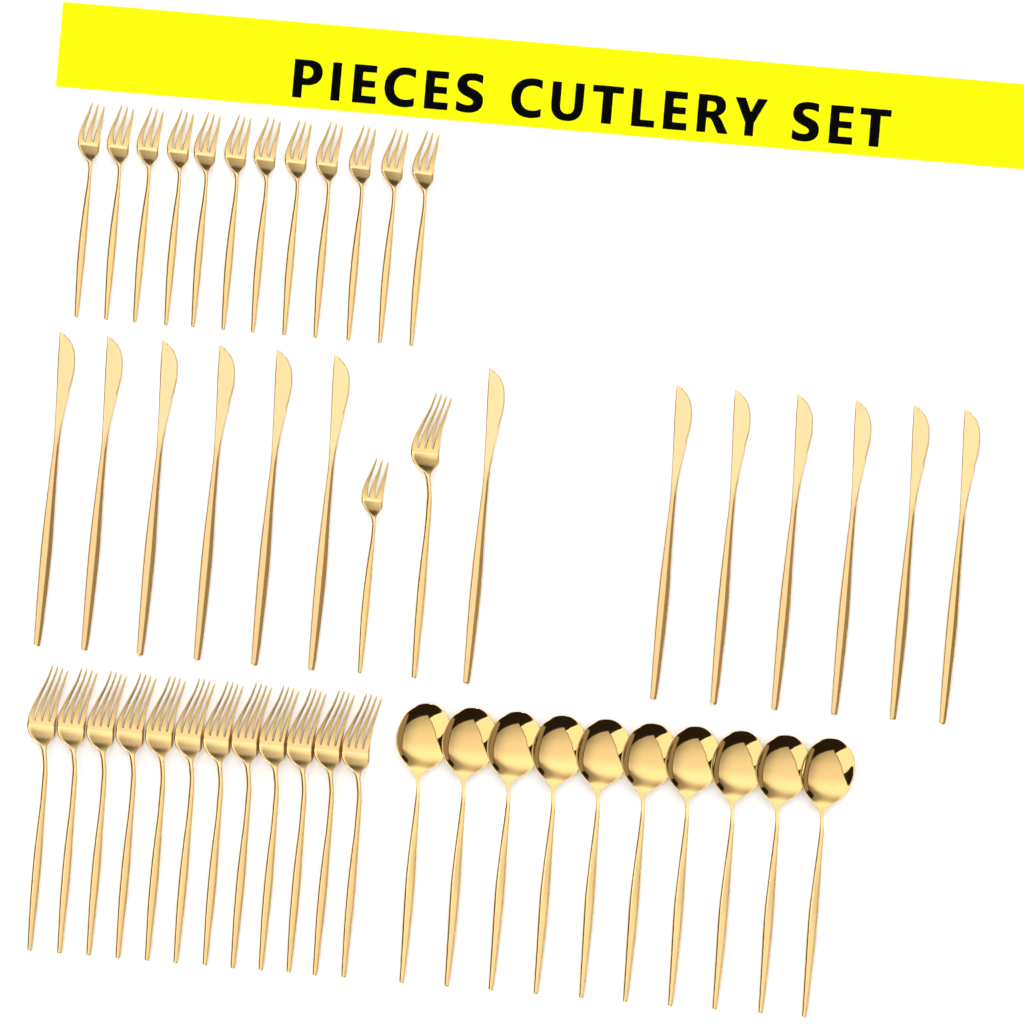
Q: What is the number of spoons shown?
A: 10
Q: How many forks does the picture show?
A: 26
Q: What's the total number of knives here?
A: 13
